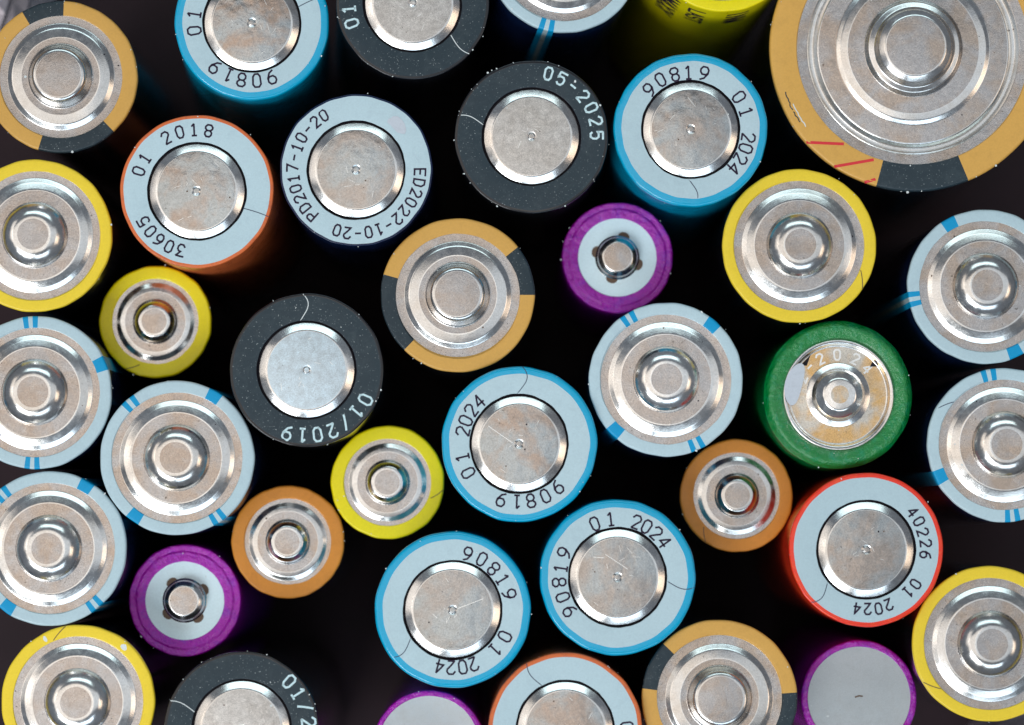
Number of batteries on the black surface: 38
